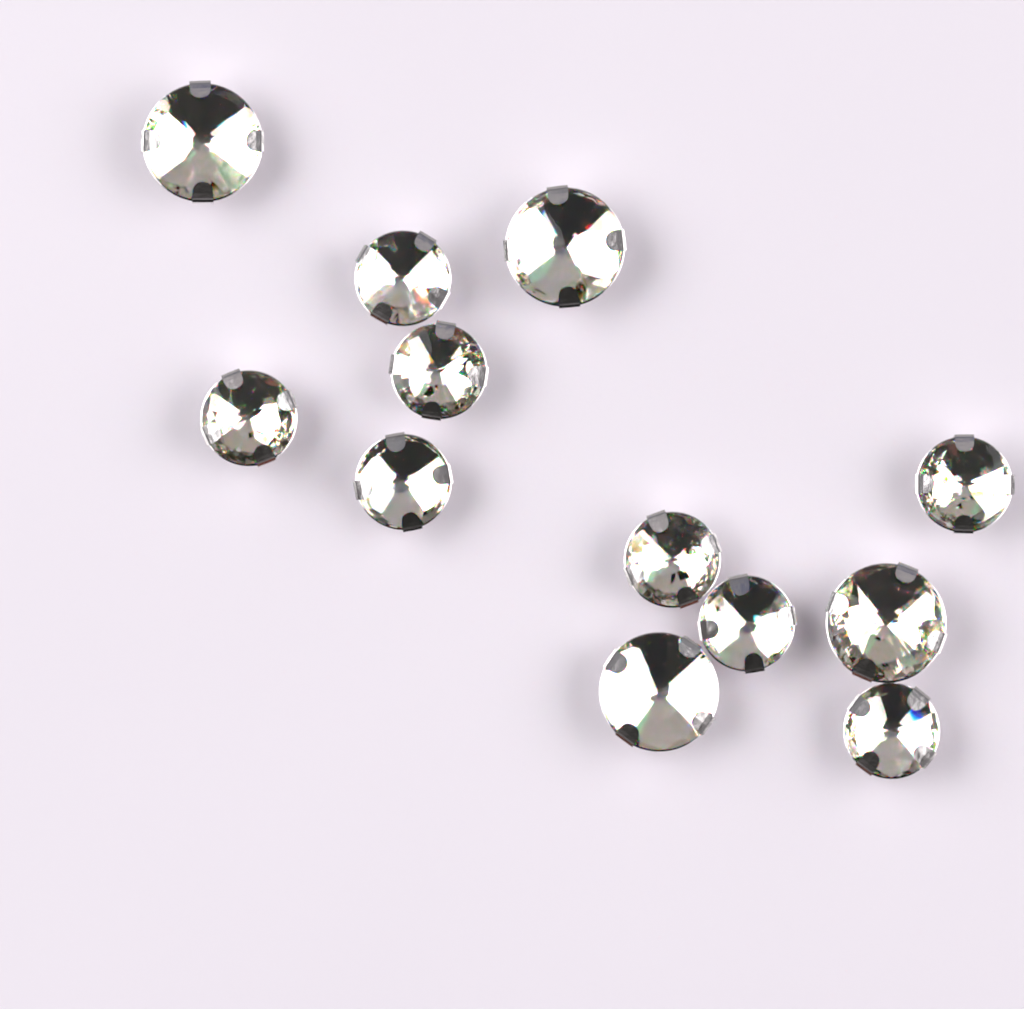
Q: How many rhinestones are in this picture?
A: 12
